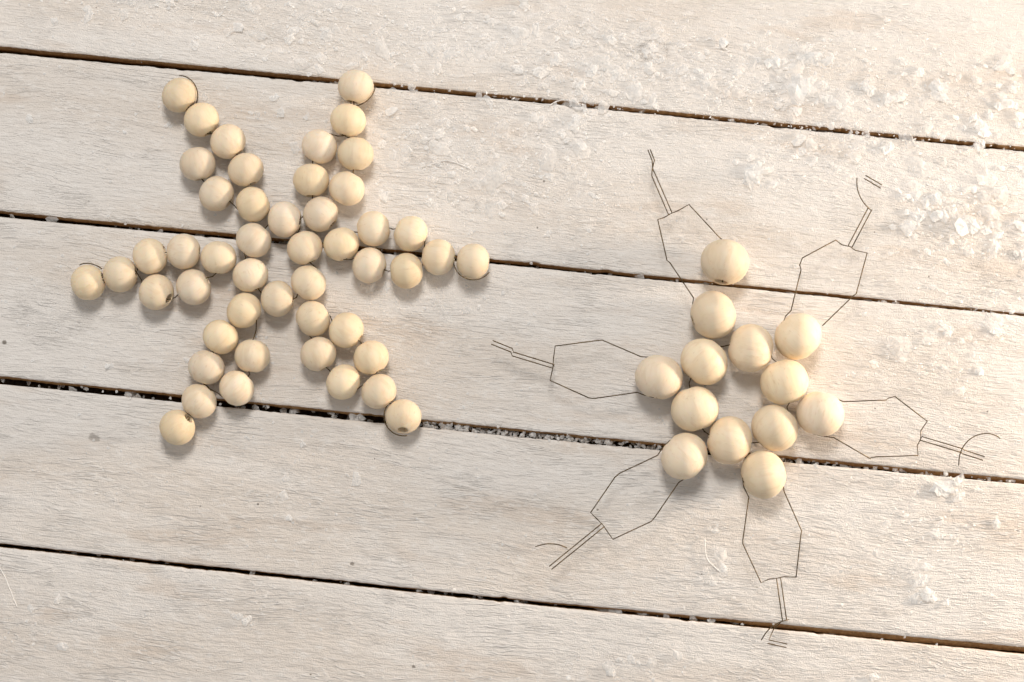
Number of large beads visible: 13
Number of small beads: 48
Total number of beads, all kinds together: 61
